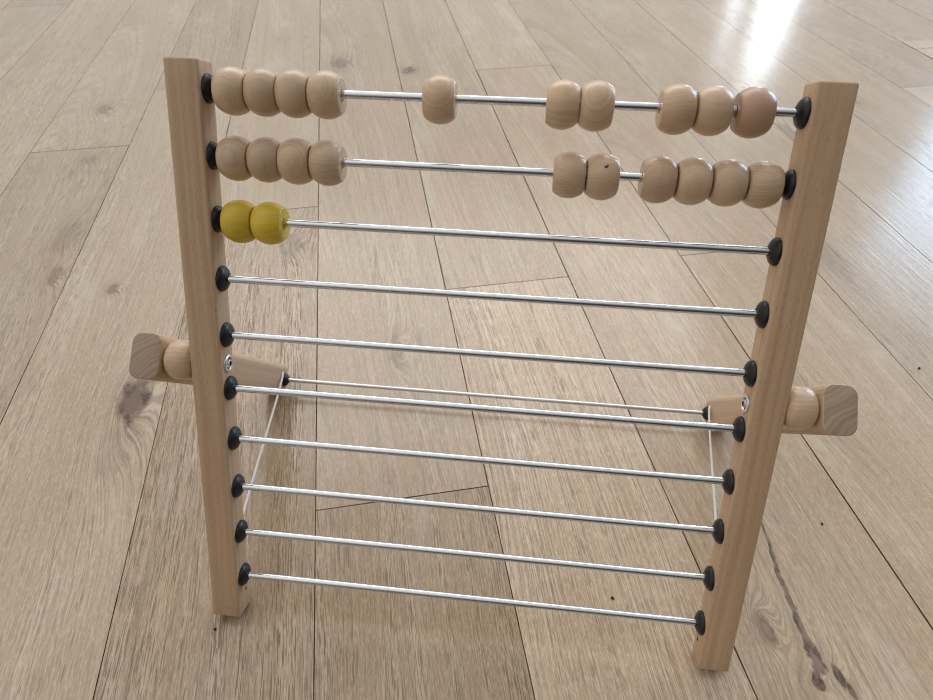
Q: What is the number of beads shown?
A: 22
